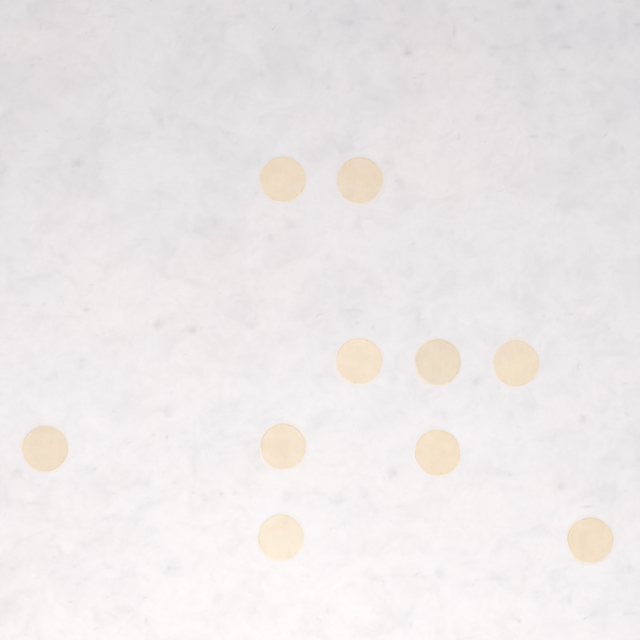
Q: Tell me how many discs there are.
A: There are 10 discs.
